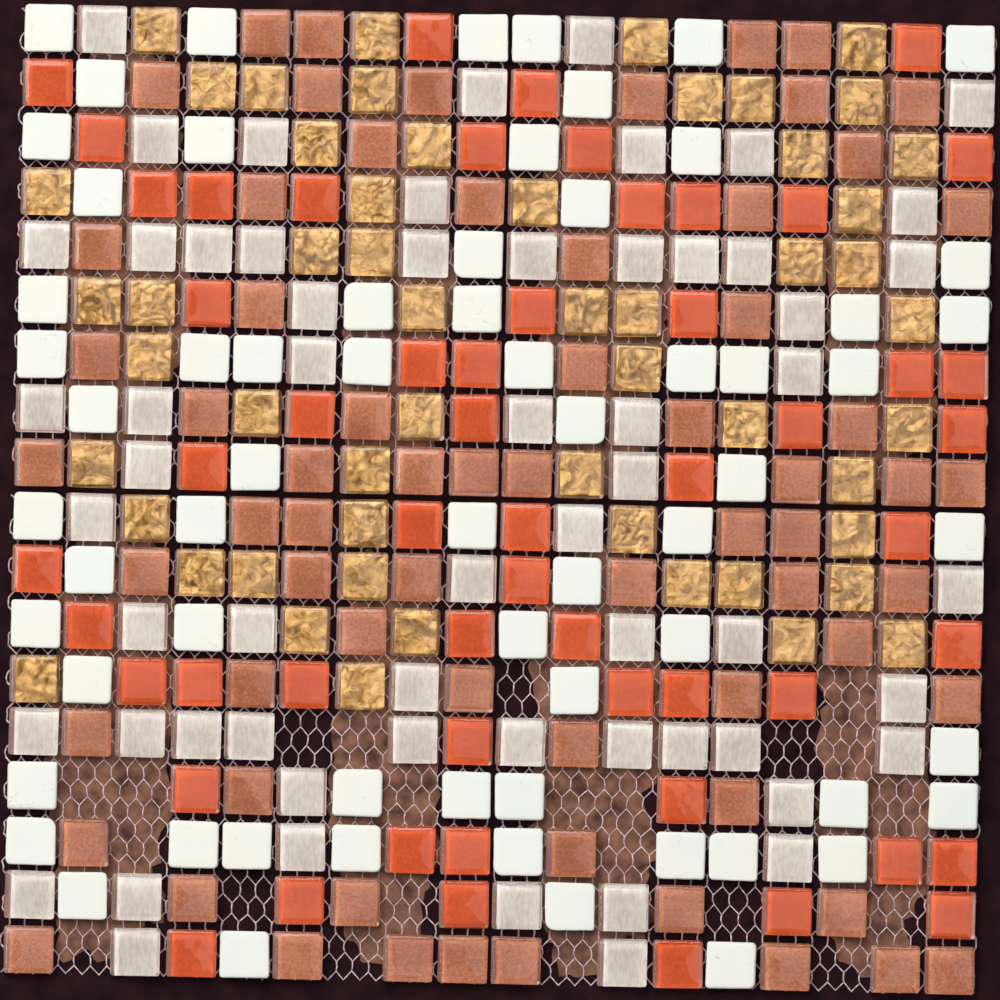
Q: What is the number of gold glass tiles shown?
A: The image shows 54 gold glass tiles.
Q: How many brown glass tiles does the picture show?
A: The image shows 68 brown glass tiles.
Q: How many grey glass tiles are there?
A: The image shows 60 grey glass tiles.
